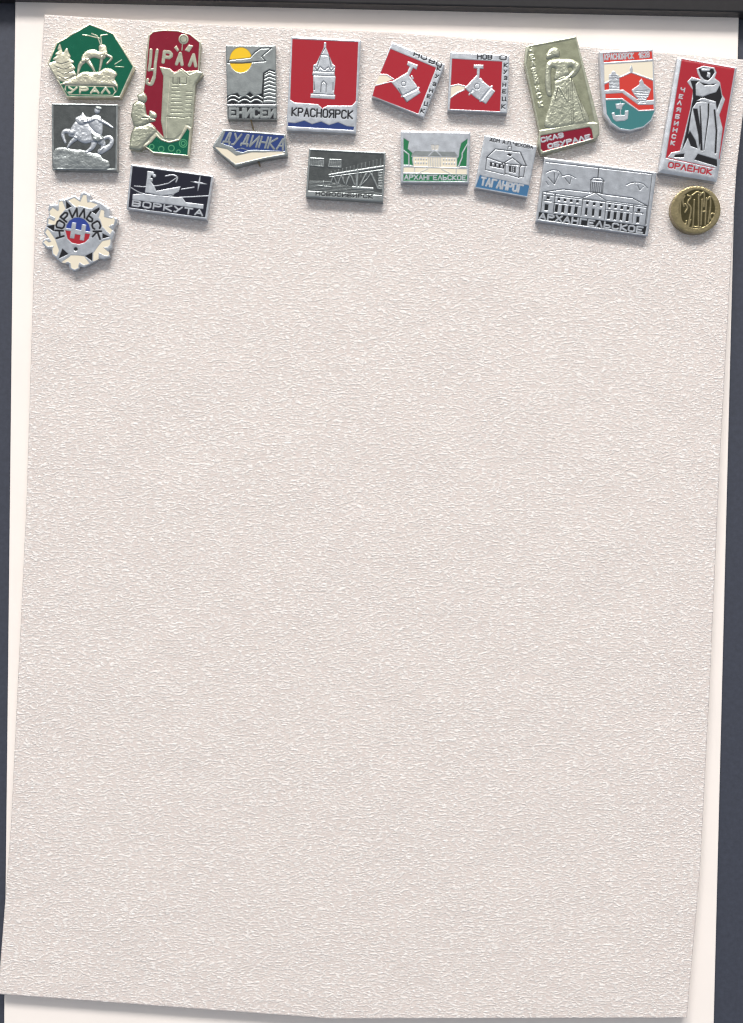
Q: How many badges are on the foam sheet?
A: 18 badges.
